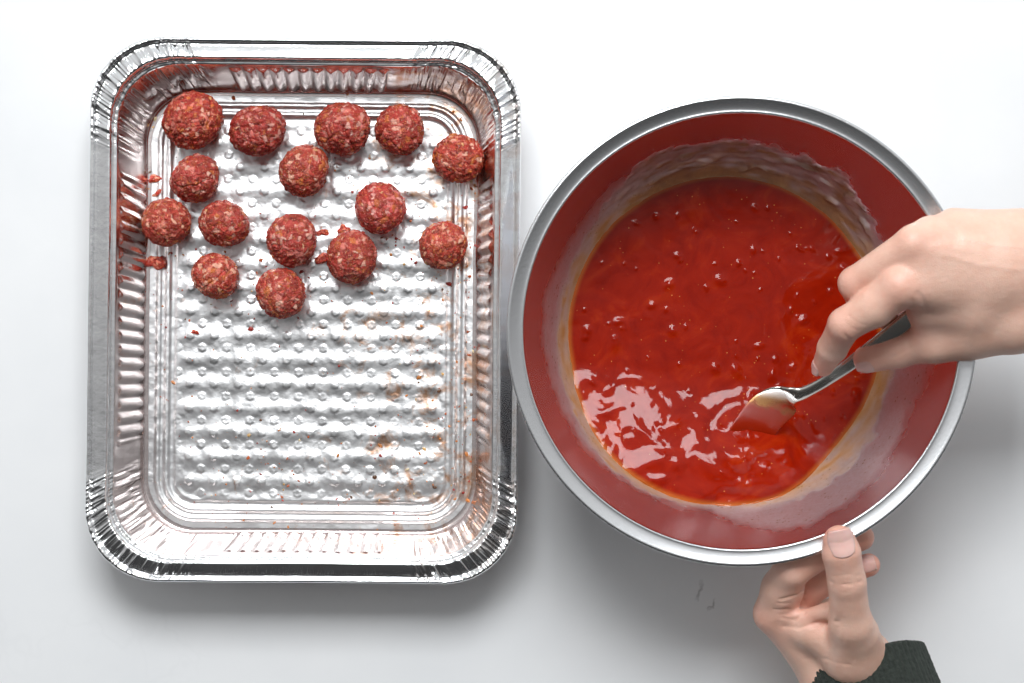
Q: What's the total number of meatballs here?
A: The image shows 15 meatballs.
